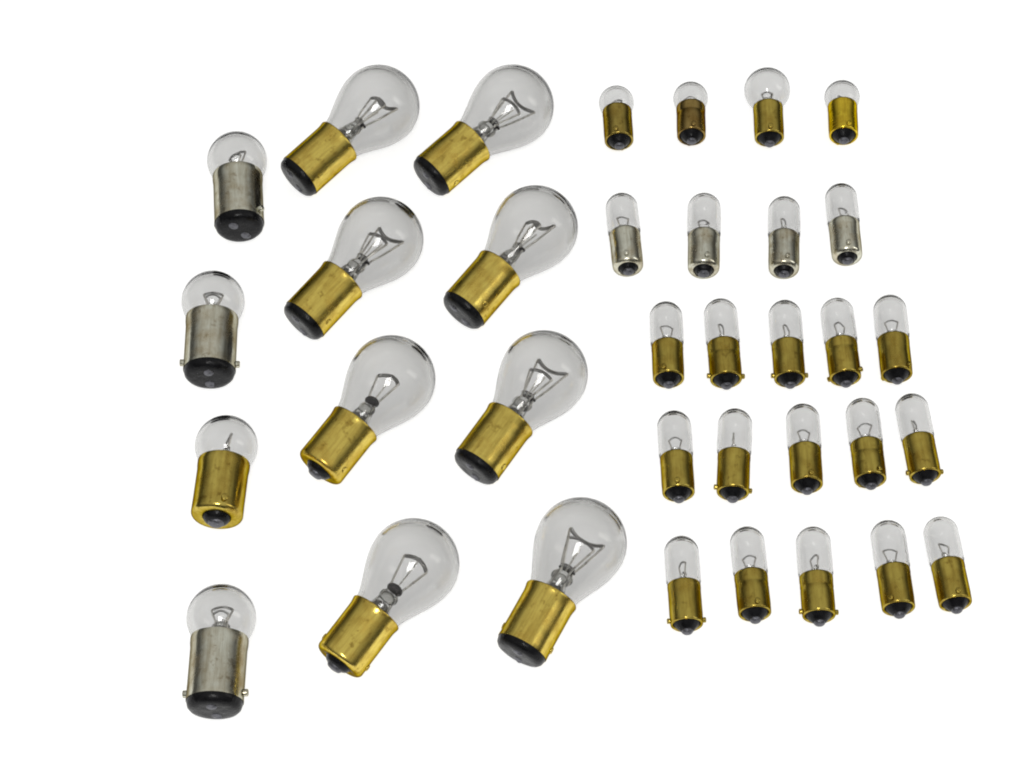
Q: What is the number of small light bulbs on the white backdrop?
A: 23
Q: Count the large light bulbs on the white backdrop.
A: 8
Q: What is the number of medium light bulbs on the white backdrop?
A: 4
